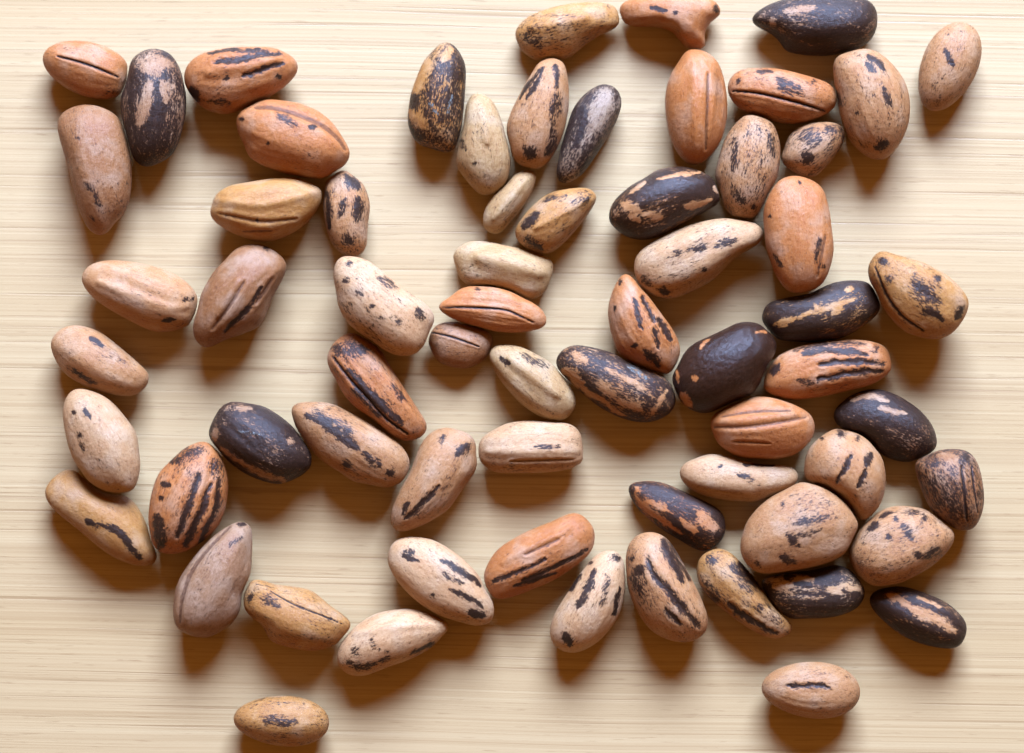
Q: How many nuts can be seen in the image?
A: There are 67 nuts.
